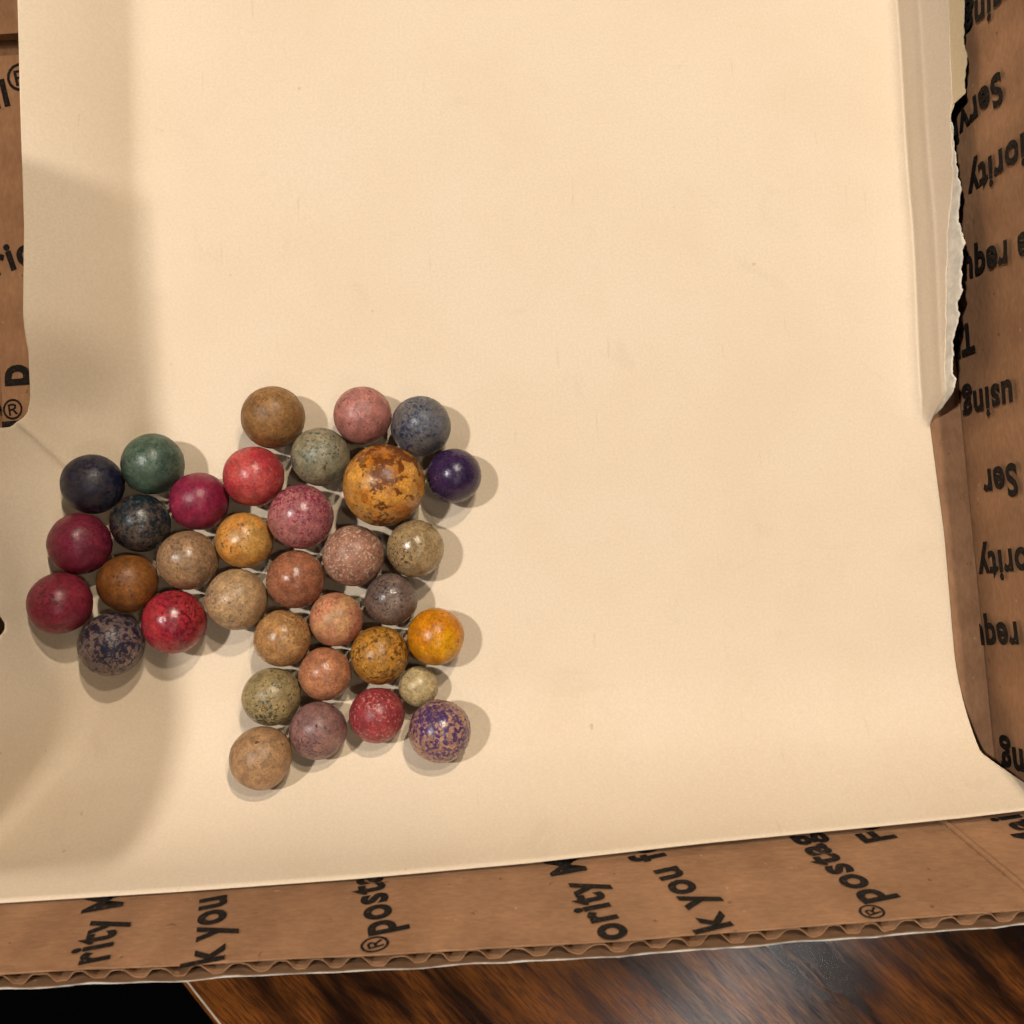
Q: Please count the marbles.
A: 35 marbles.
